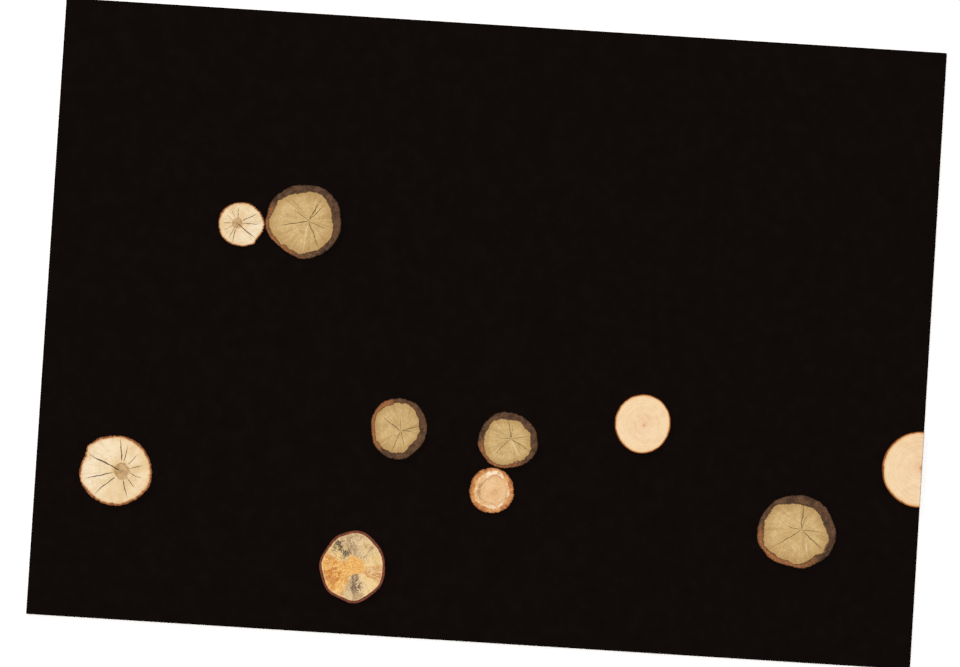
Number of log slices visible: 10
